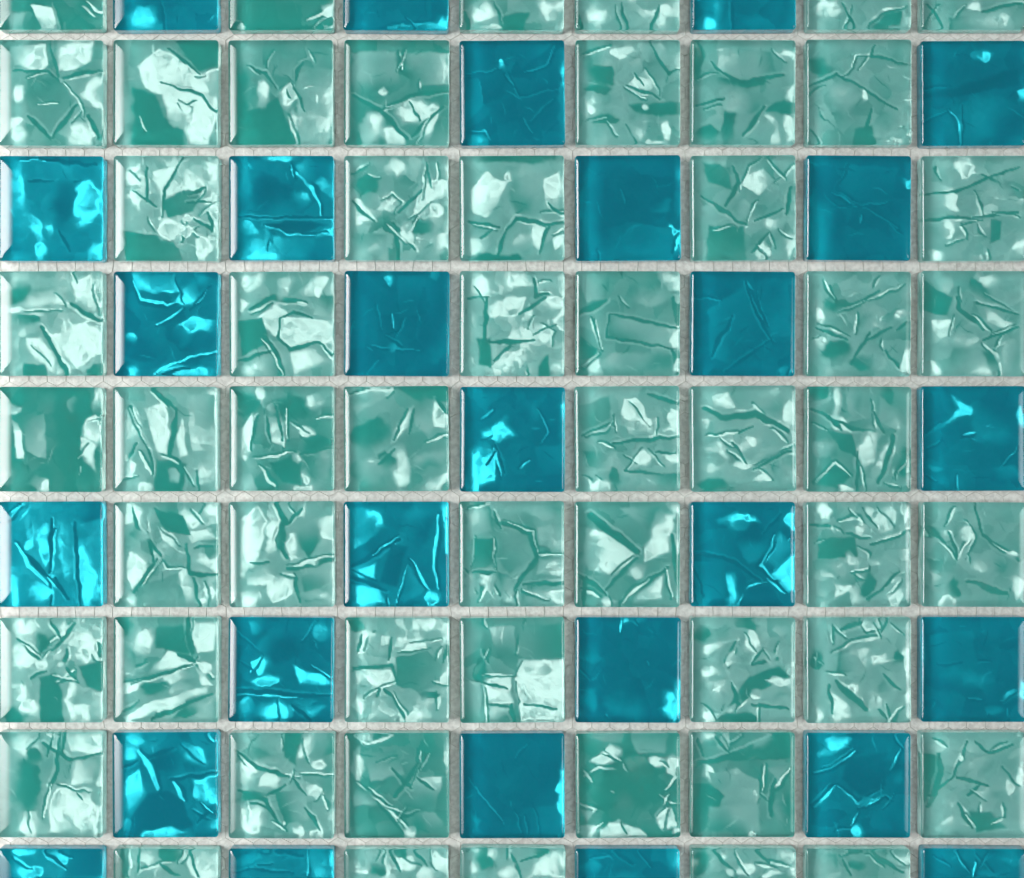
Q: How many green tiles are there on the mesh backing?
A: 54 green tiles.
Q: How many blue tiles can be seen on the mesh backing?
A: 27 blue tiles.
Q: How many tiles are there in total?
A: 81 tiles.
